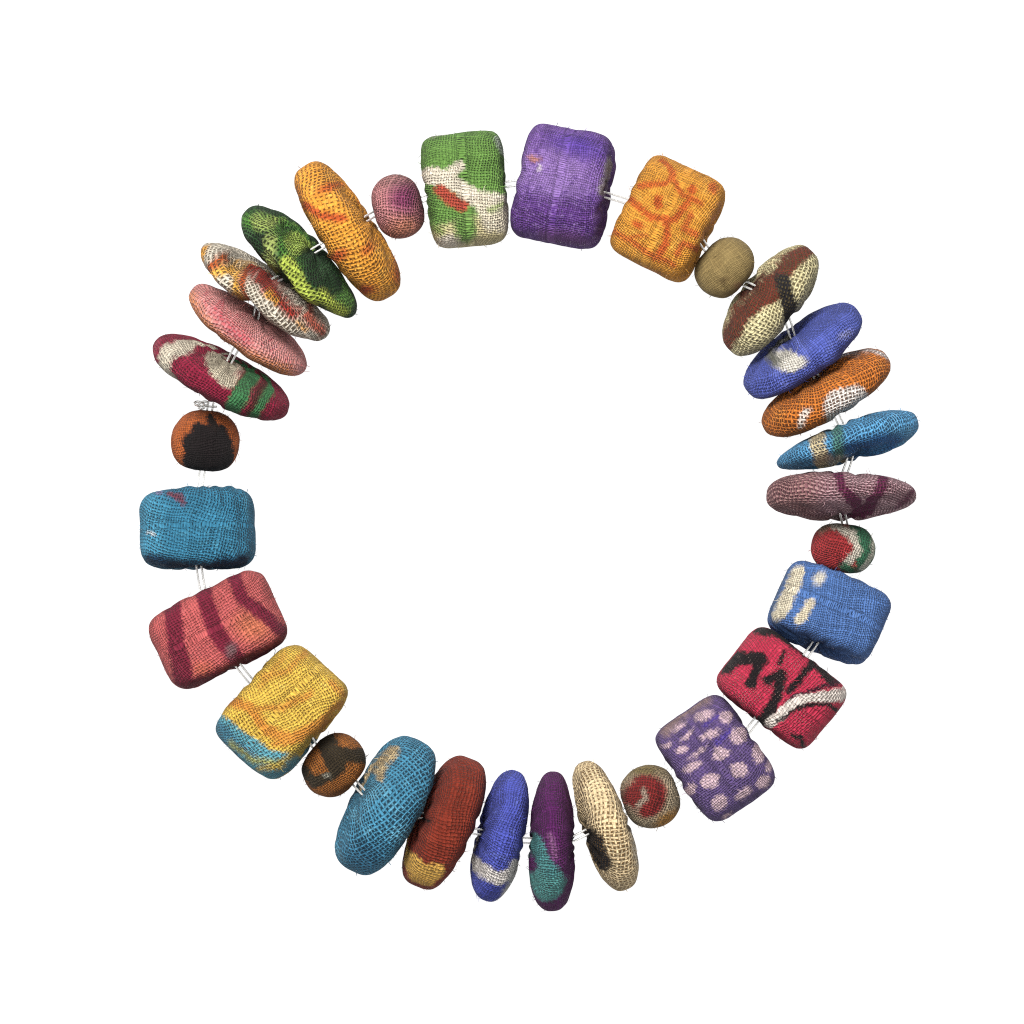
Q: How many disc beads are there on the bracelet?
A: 15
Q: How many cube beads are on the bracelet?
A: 9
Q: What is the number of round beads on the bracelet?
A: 6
